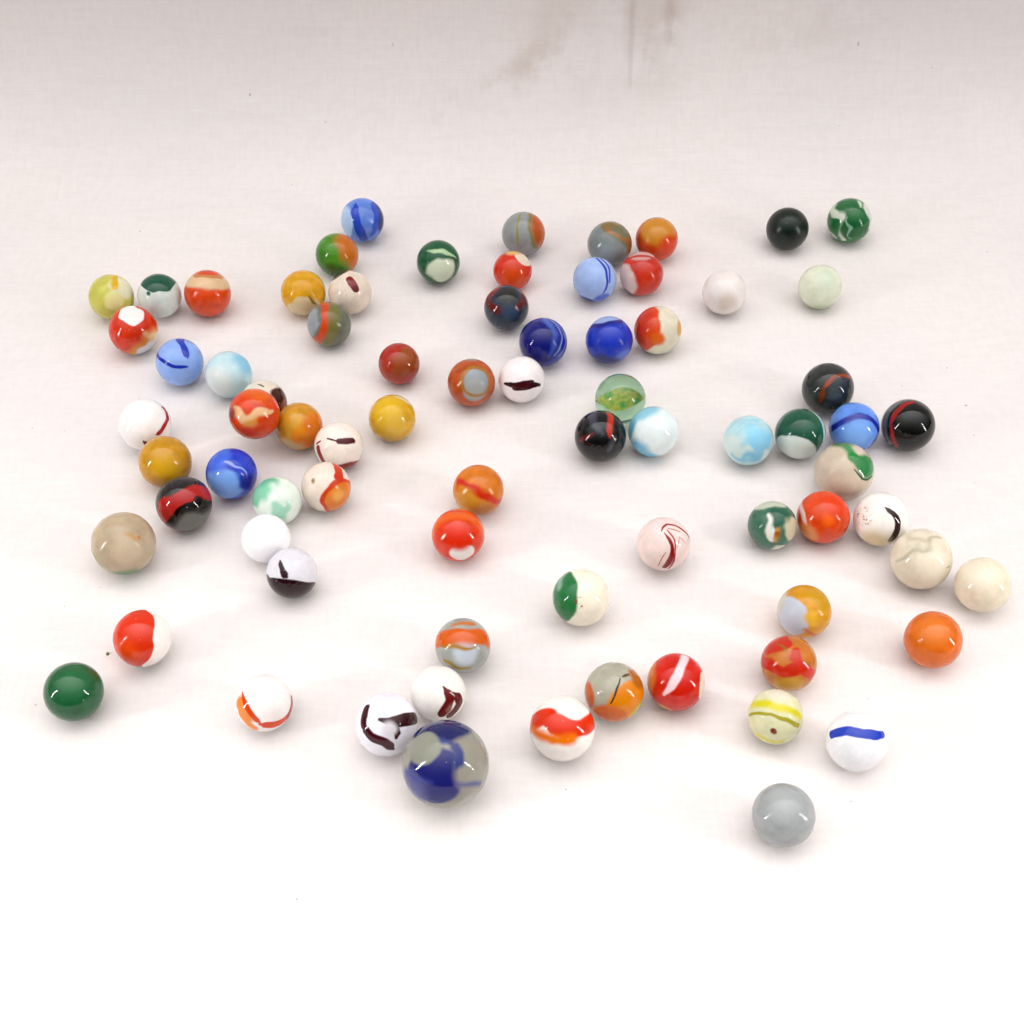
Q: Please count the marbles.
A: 77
